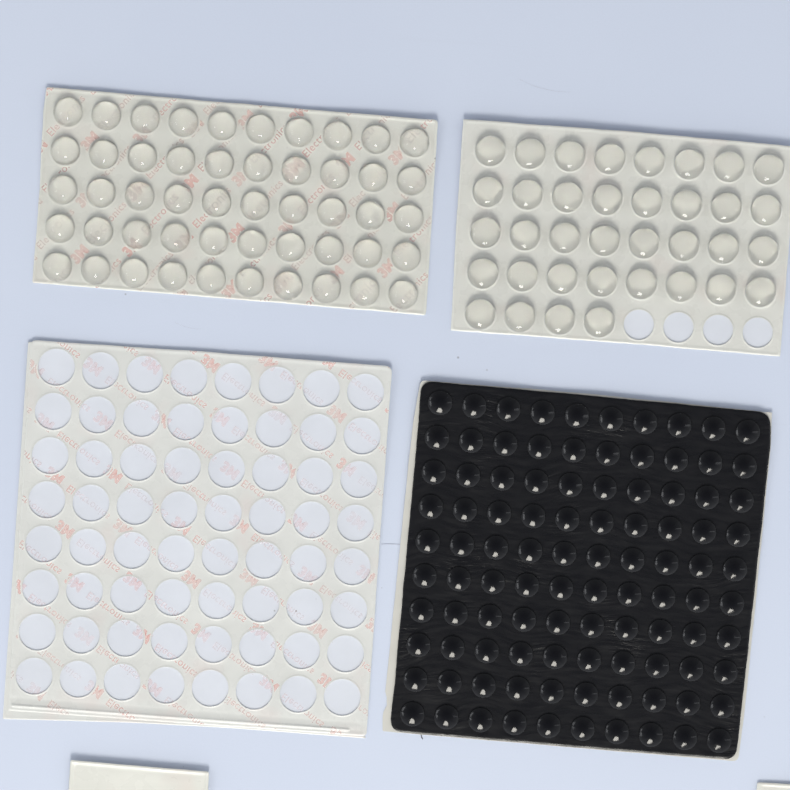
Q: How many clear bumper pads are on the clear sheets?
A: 86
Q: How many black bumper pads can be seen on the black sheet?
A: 100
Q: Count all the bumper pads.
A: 186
